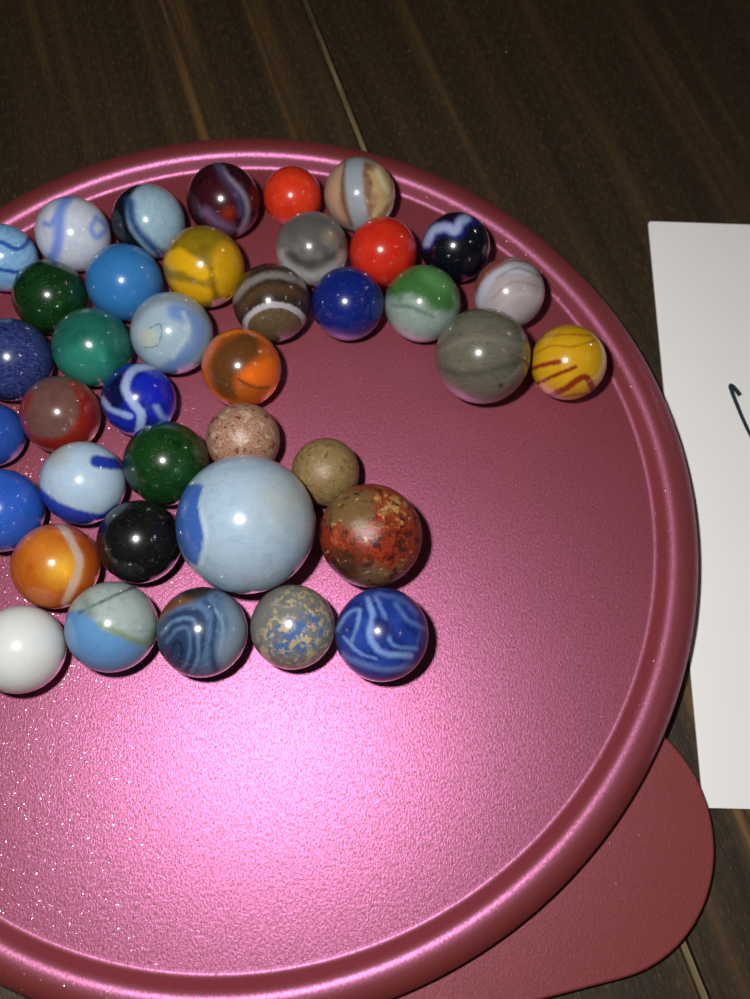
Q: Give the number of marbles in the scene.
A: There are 39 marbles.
